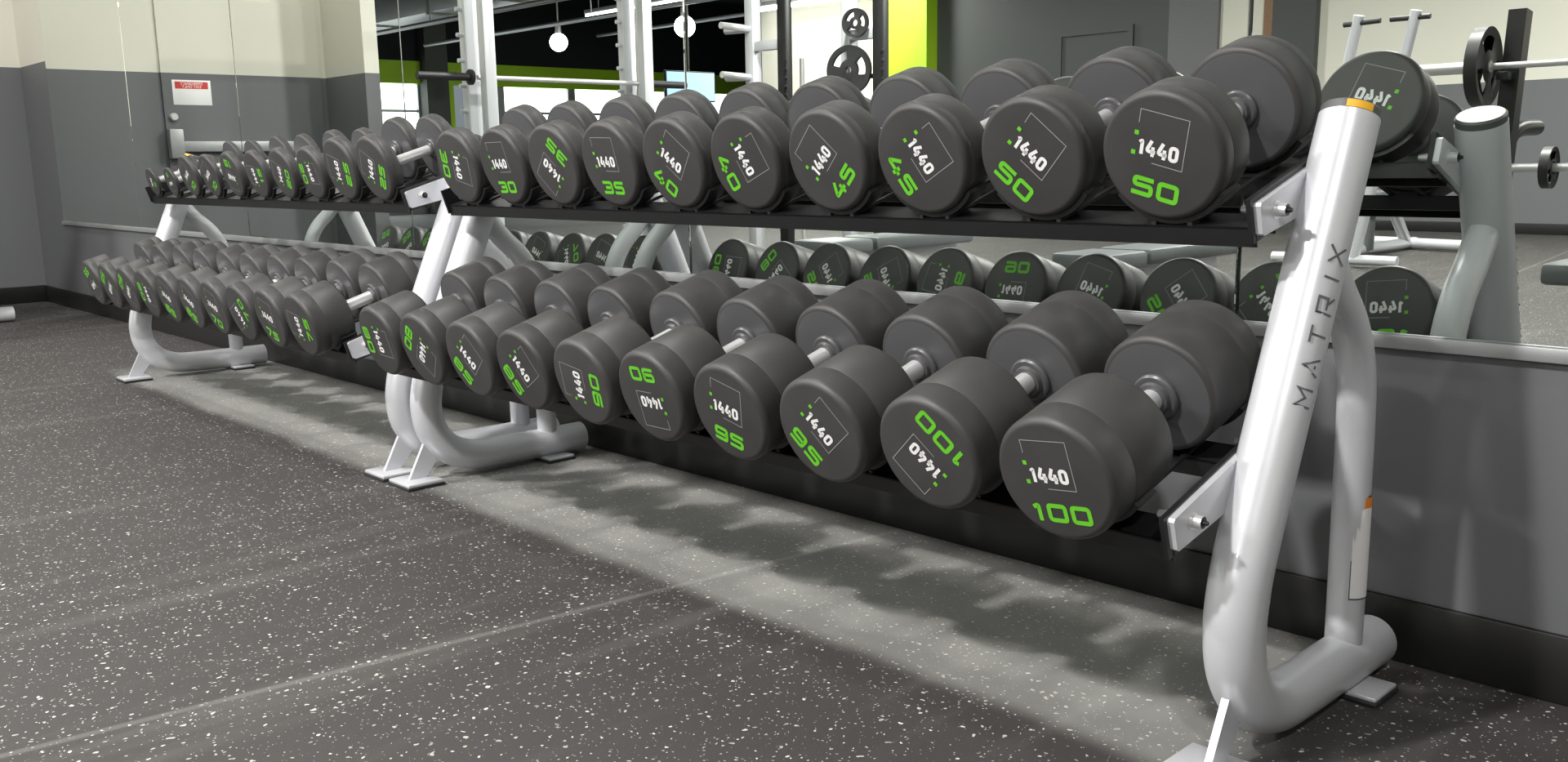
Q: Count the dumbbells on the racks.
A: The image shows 40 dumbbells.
